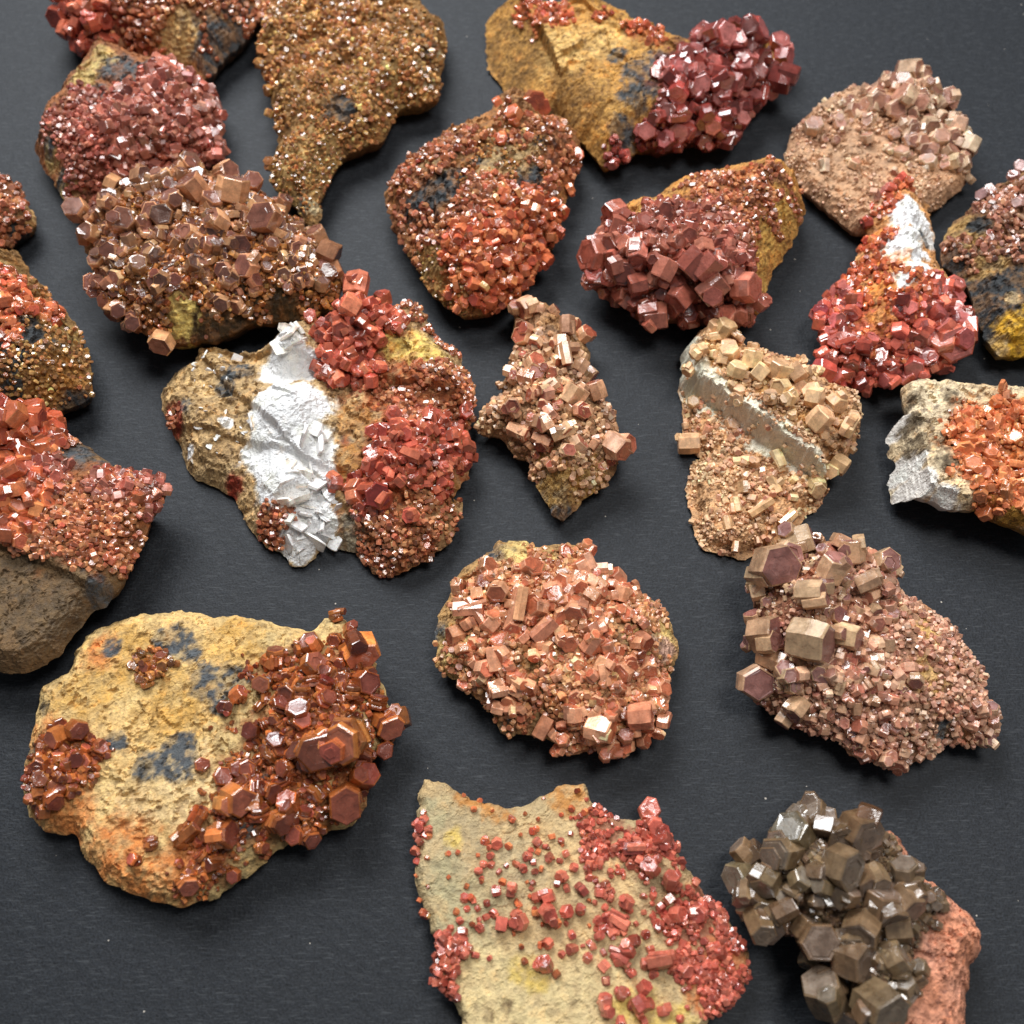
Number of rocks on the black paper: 22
